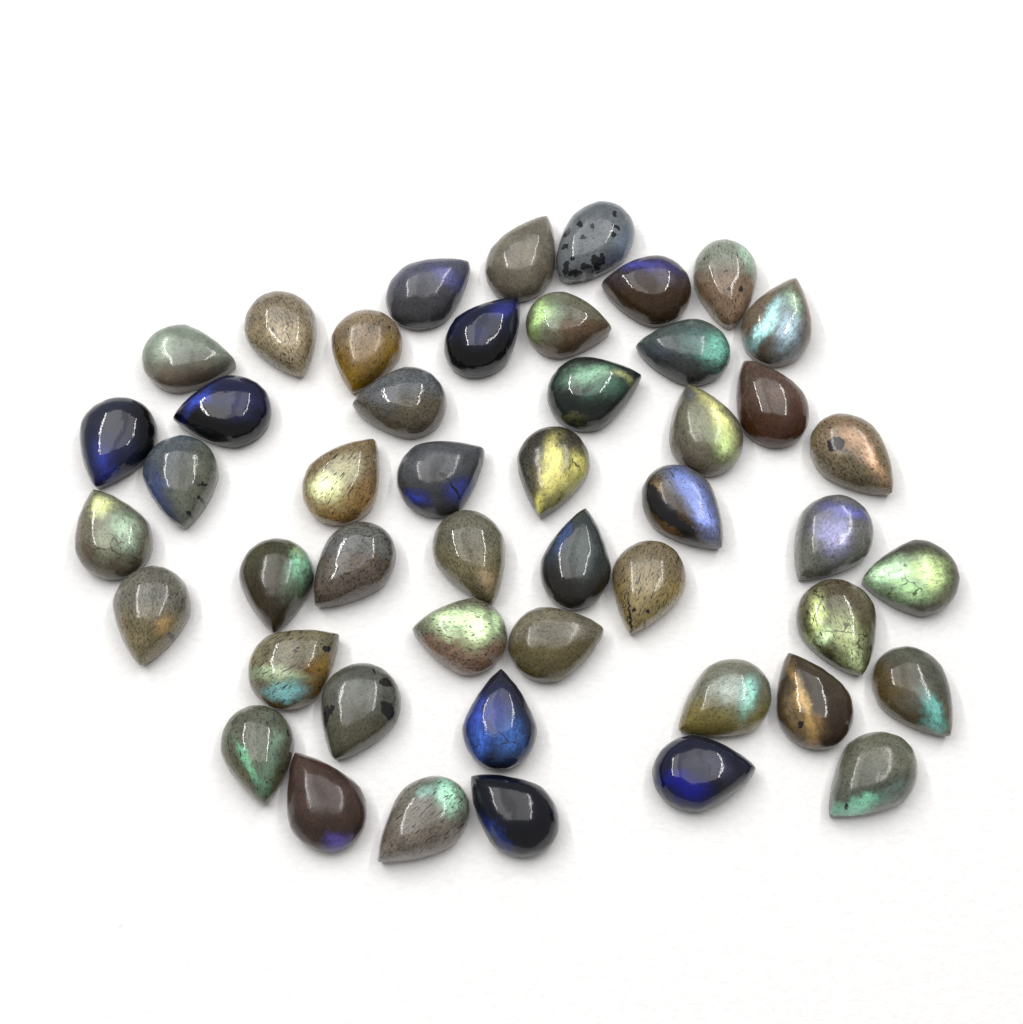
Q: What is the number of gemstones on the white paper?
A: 48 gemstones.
